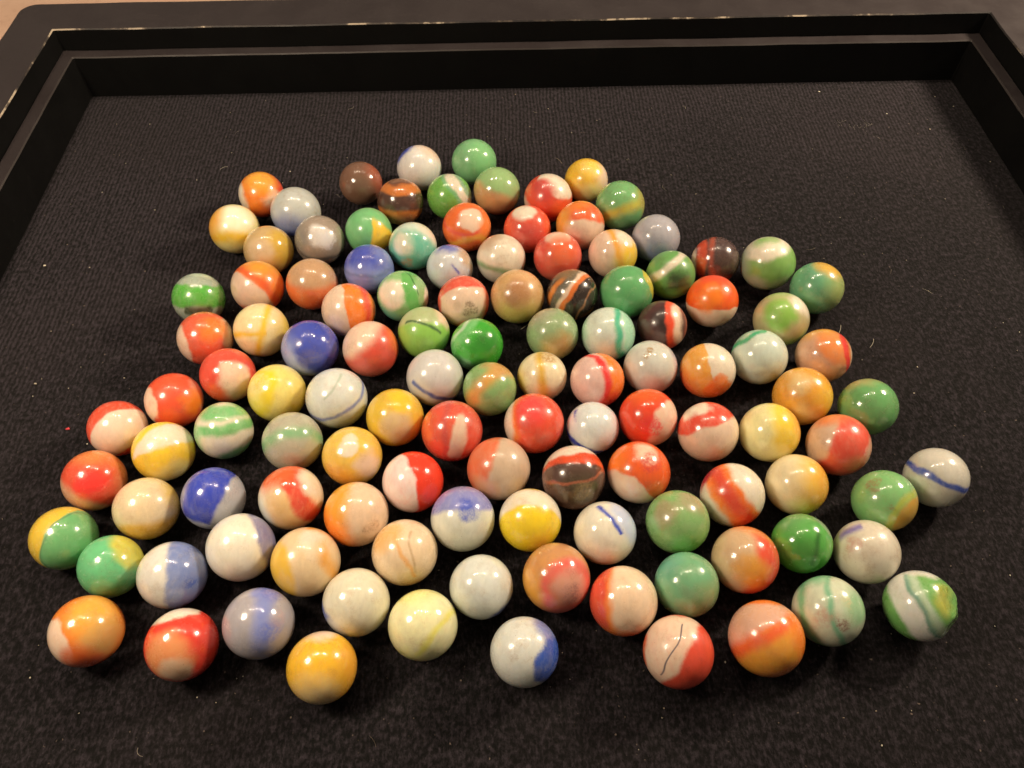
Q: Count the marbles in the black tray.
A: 117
